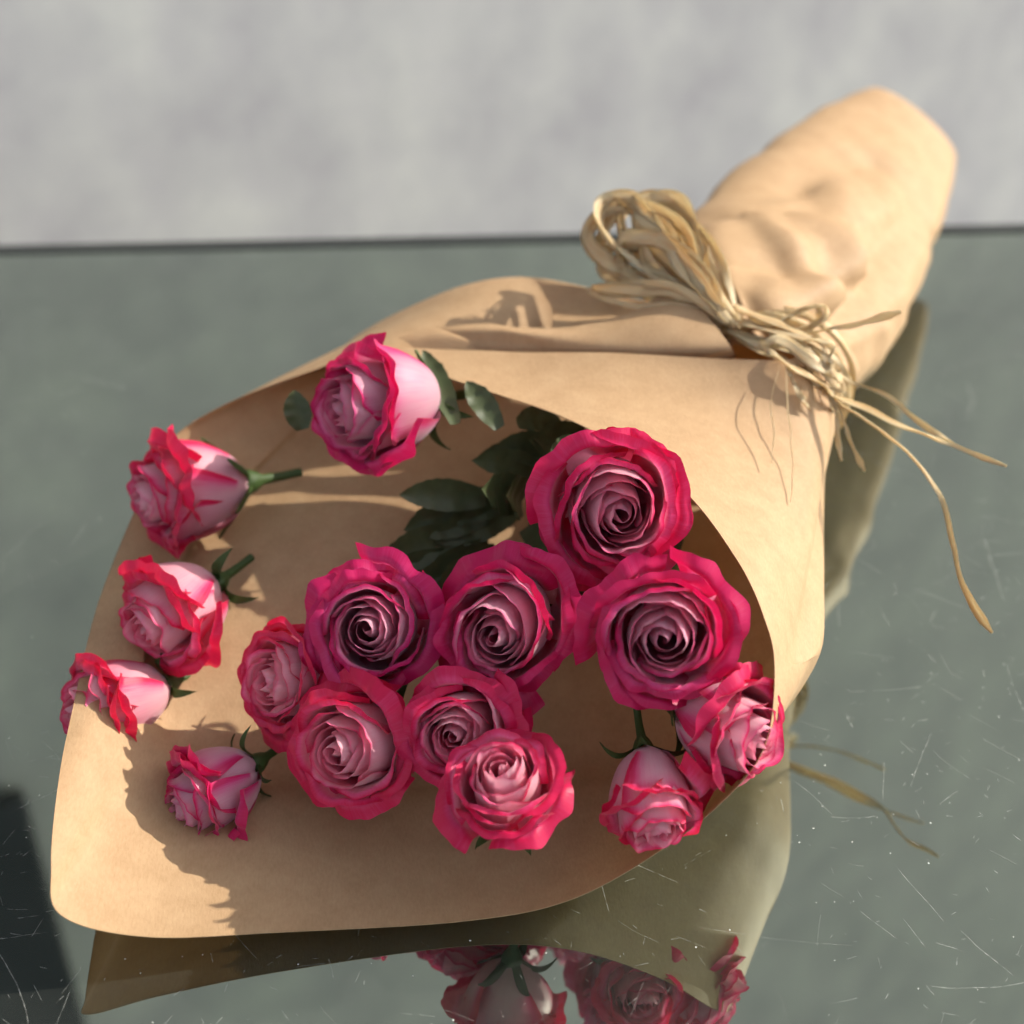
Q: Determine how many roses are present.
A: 15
